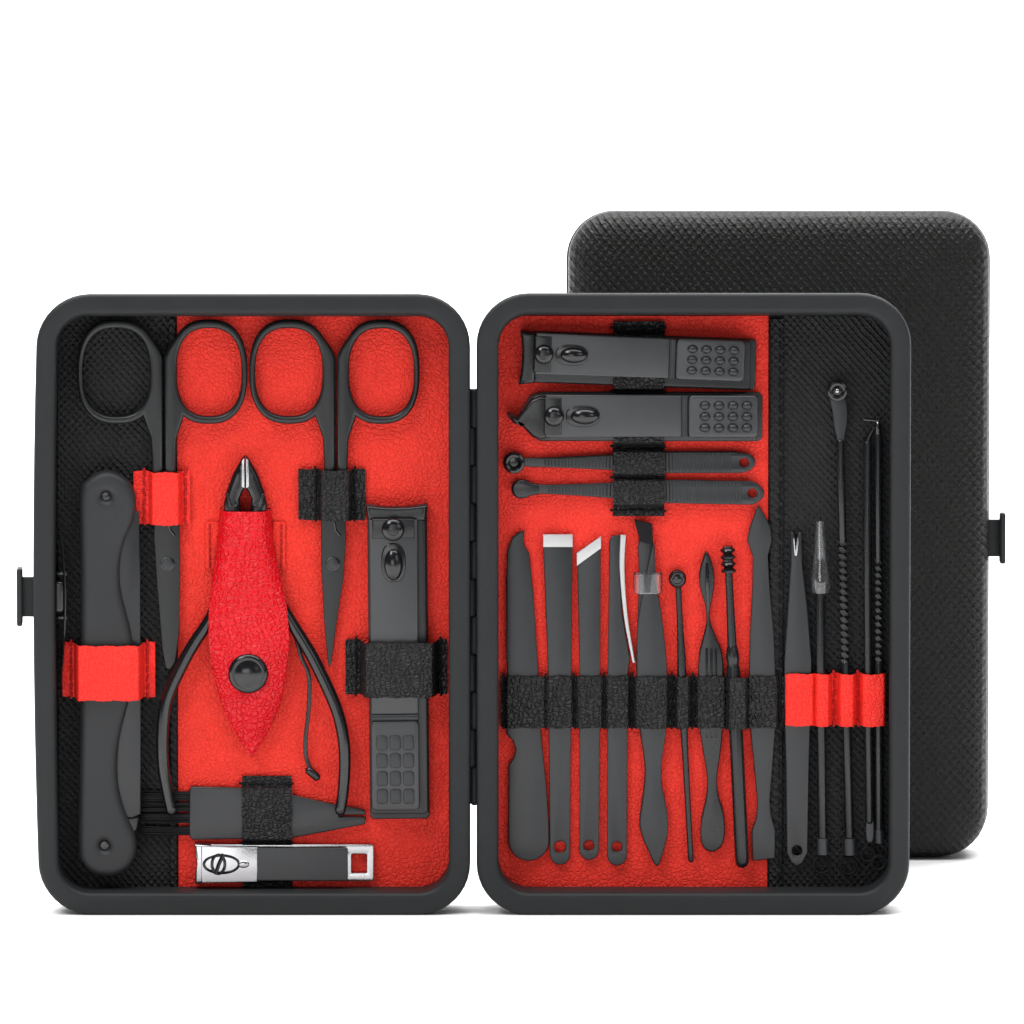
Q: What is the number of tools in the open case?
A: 25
